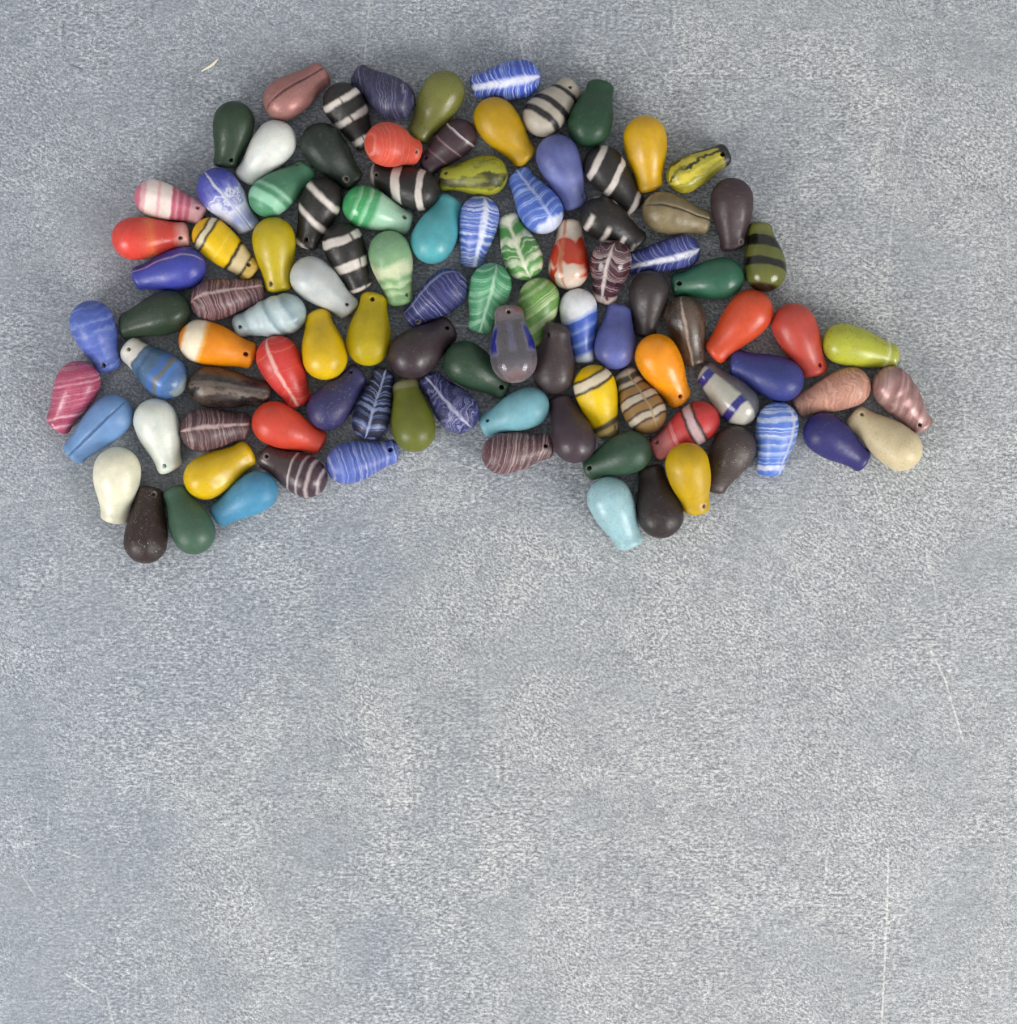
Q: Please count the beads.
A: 102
